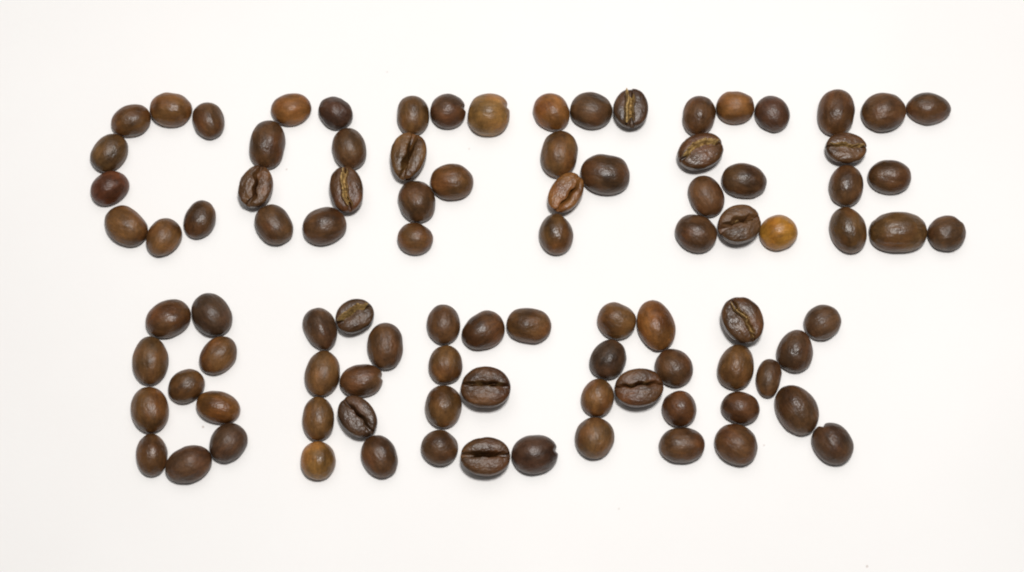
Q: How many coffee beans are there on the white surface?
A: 94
